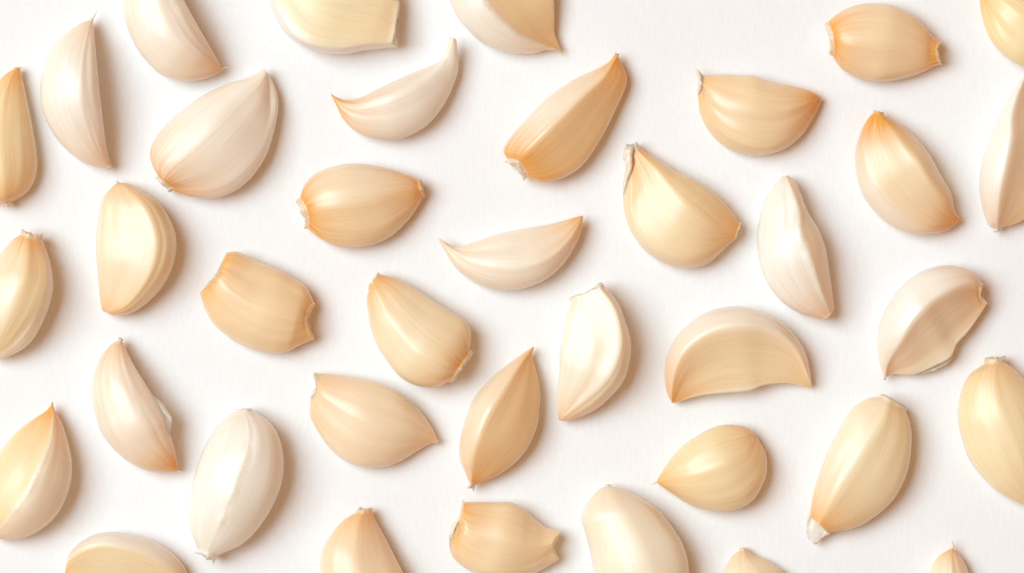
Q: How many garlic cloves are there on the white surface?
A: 38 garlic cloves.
